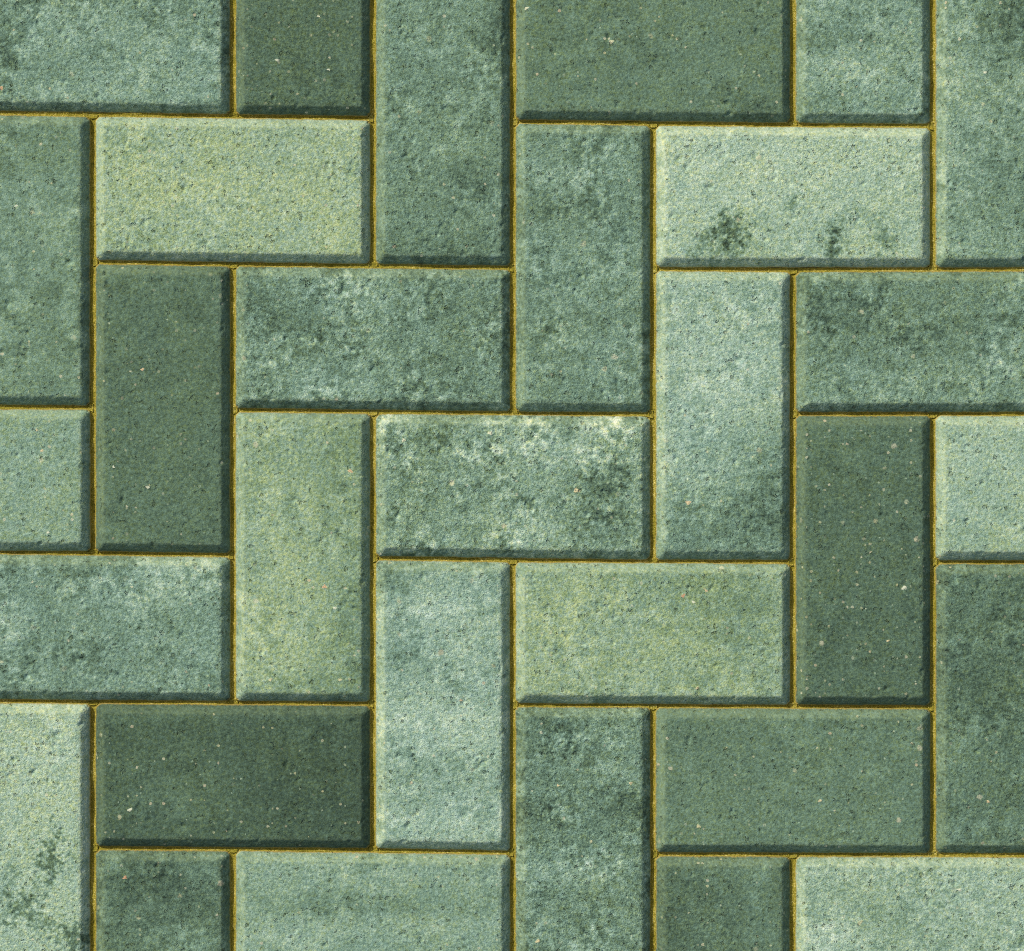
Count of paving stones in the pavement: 31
